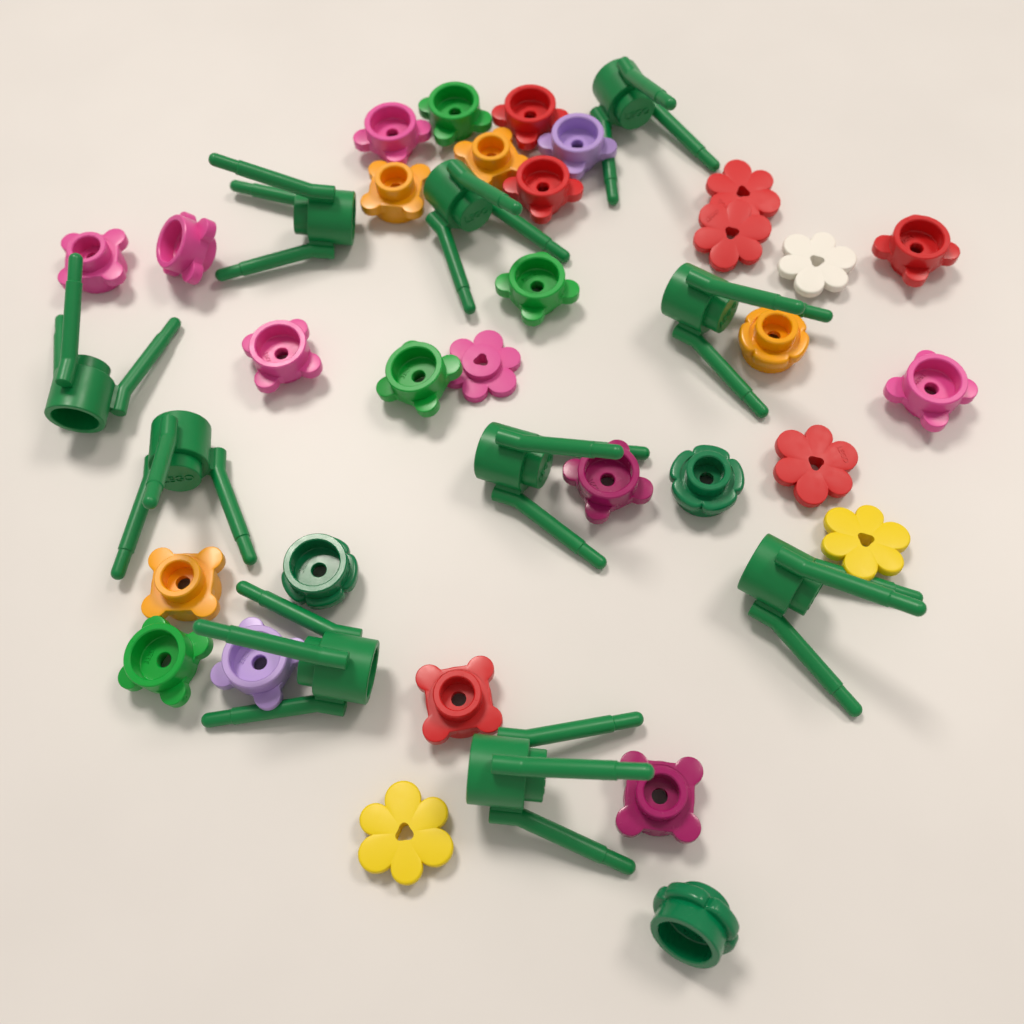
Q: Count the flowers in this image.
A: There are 31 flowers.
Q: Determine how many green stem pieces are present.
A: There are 10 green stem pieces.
